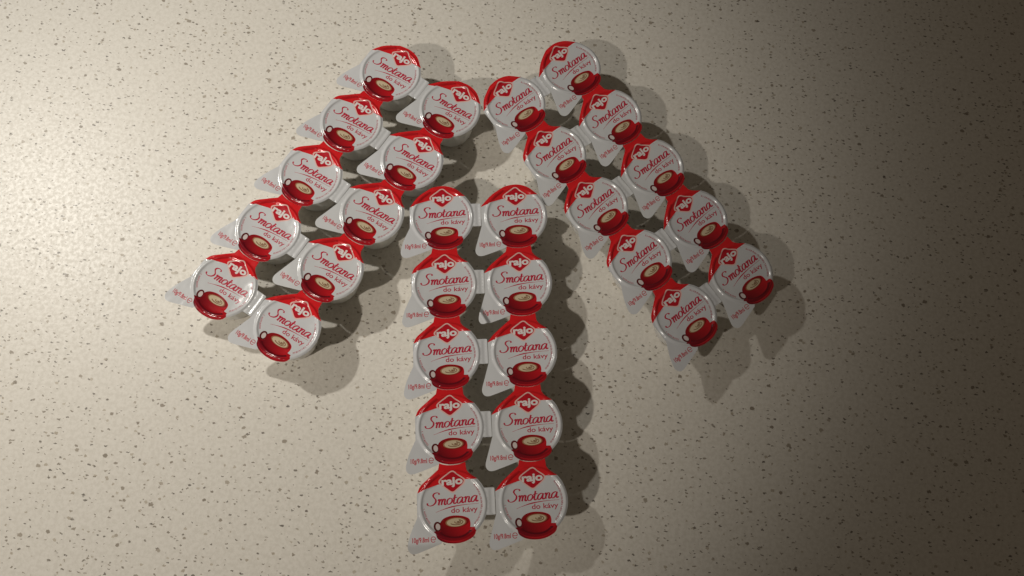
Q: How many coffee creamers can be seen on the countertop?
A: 30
